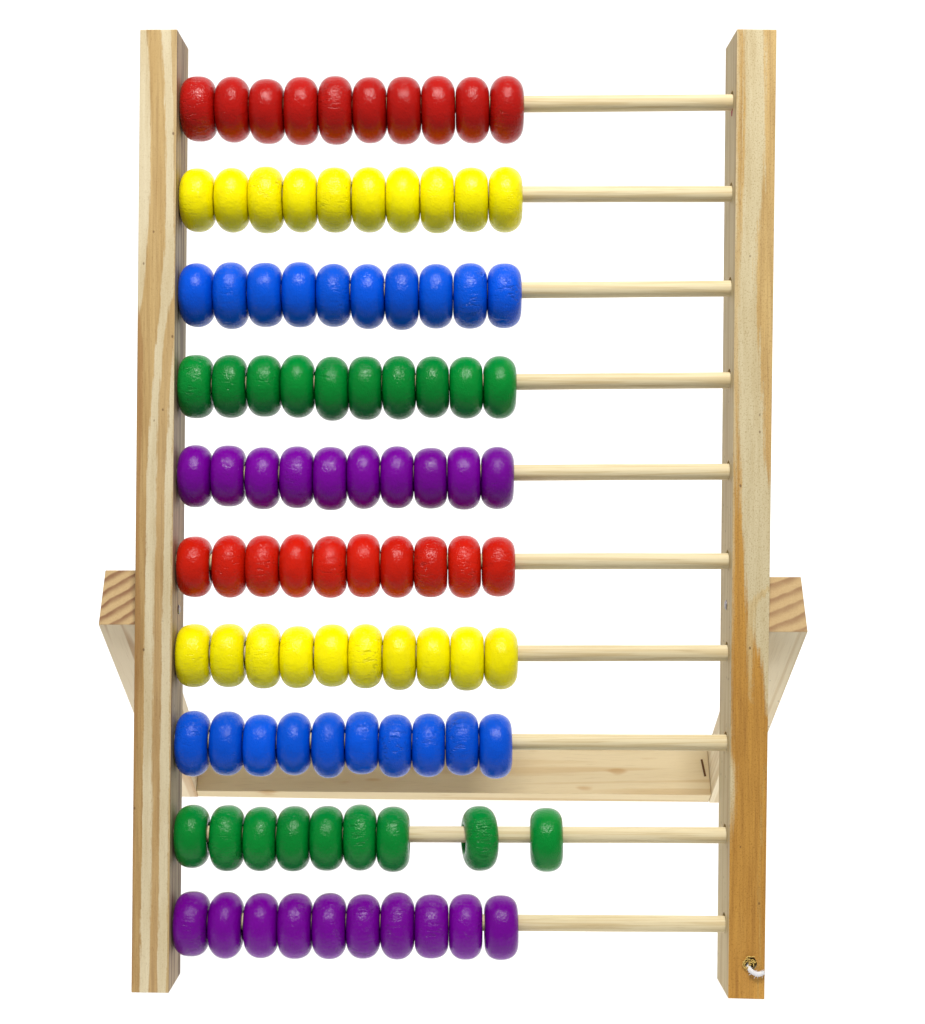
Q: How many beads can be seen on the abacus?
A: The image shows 99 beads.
